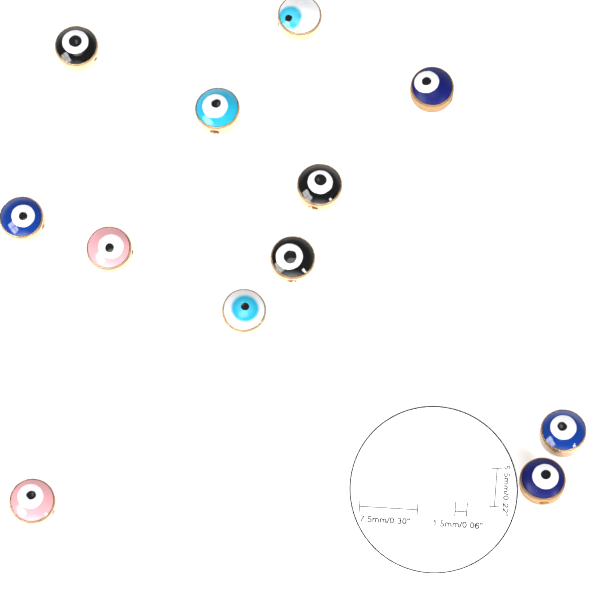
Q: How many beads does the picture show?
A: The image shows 12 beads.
